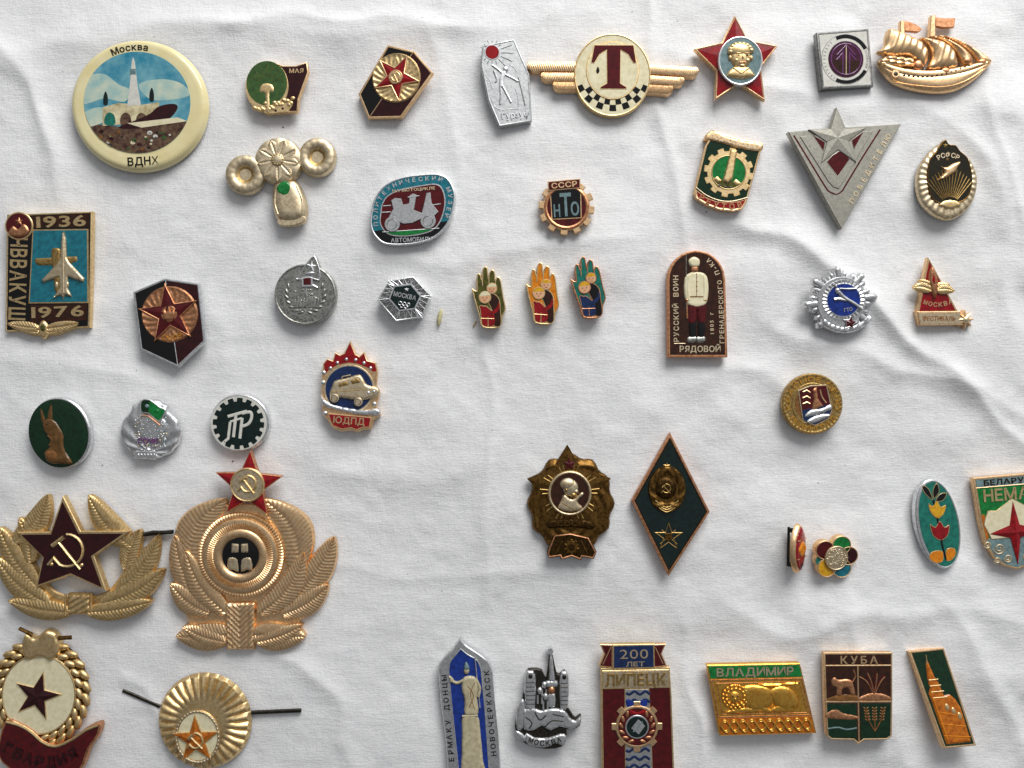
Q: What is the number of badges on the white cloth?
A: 45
